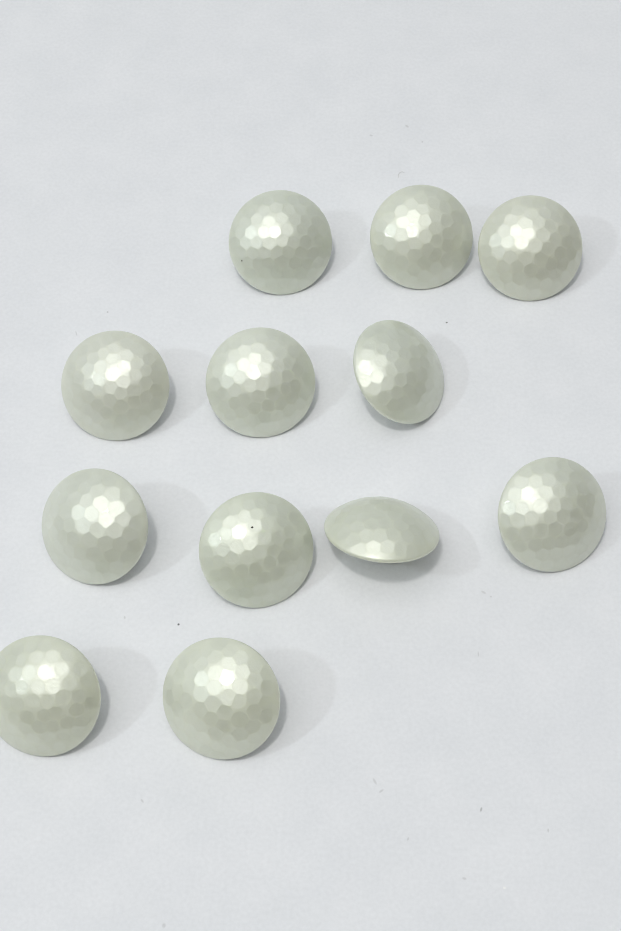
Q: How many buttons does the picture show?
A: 12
